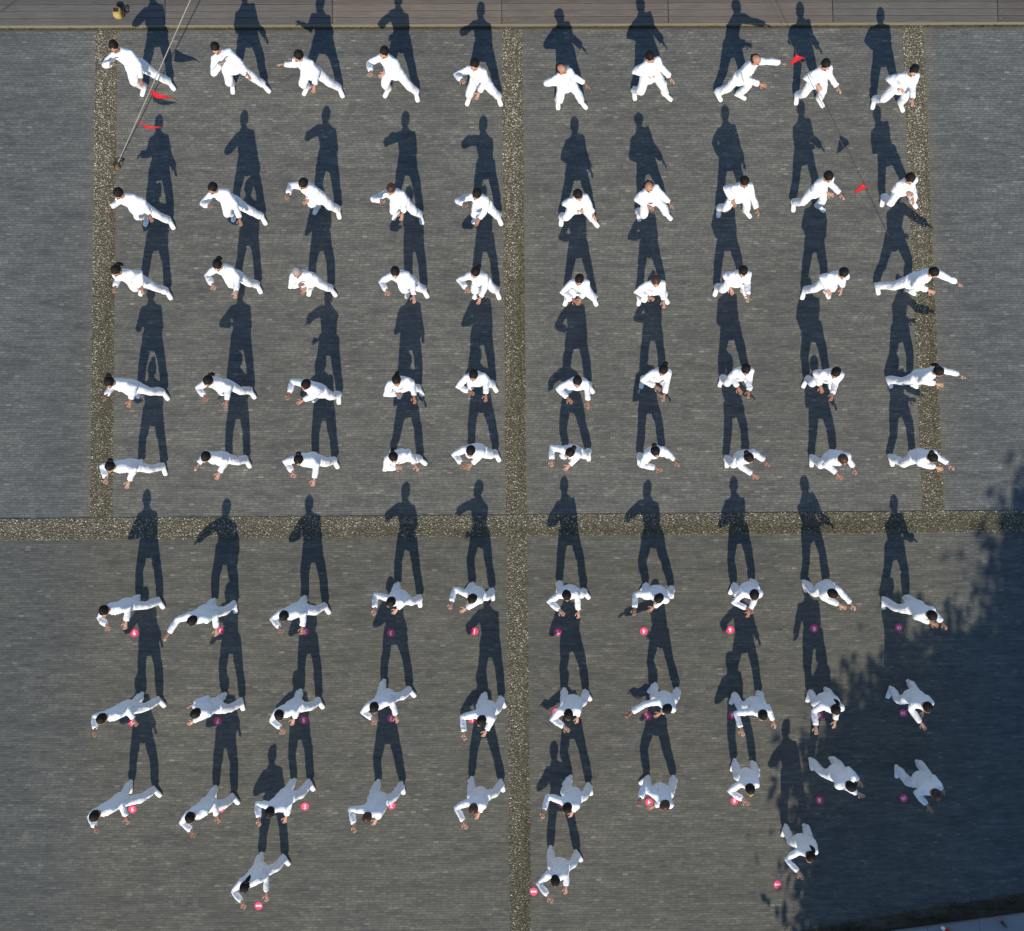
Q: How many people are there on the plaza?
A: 83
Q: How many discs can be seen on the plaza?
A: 32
